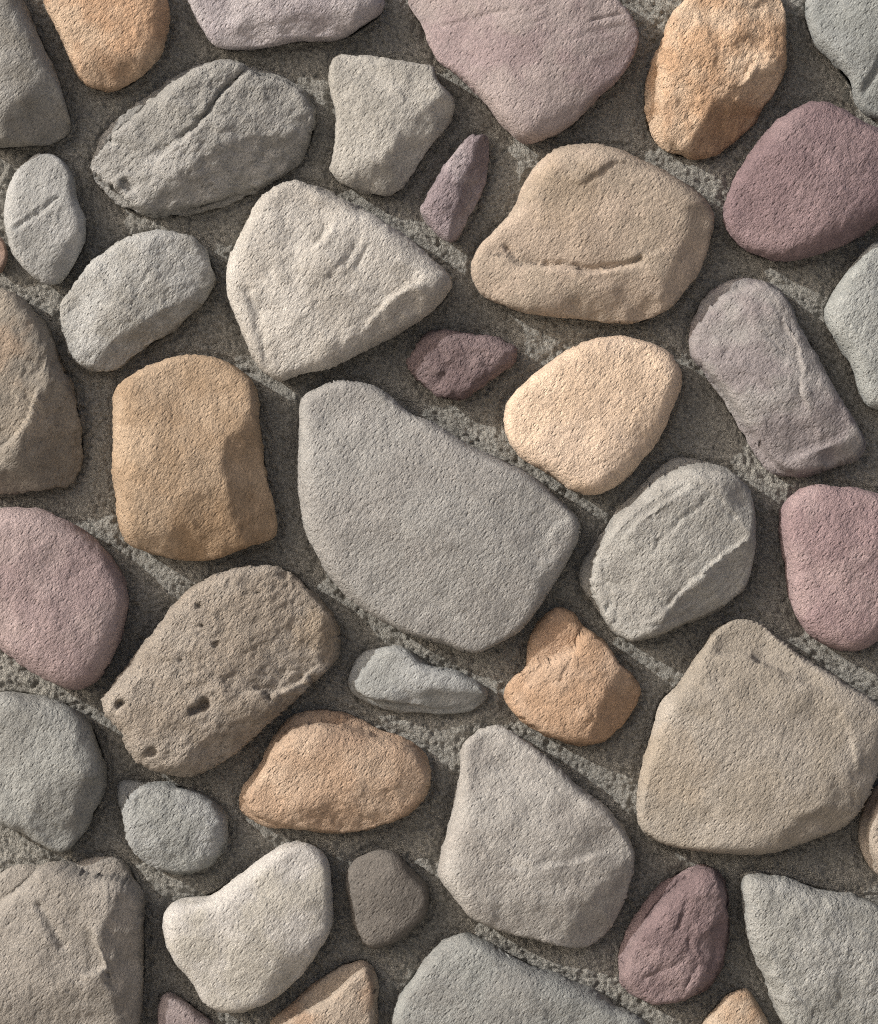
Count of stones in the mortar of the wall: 43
